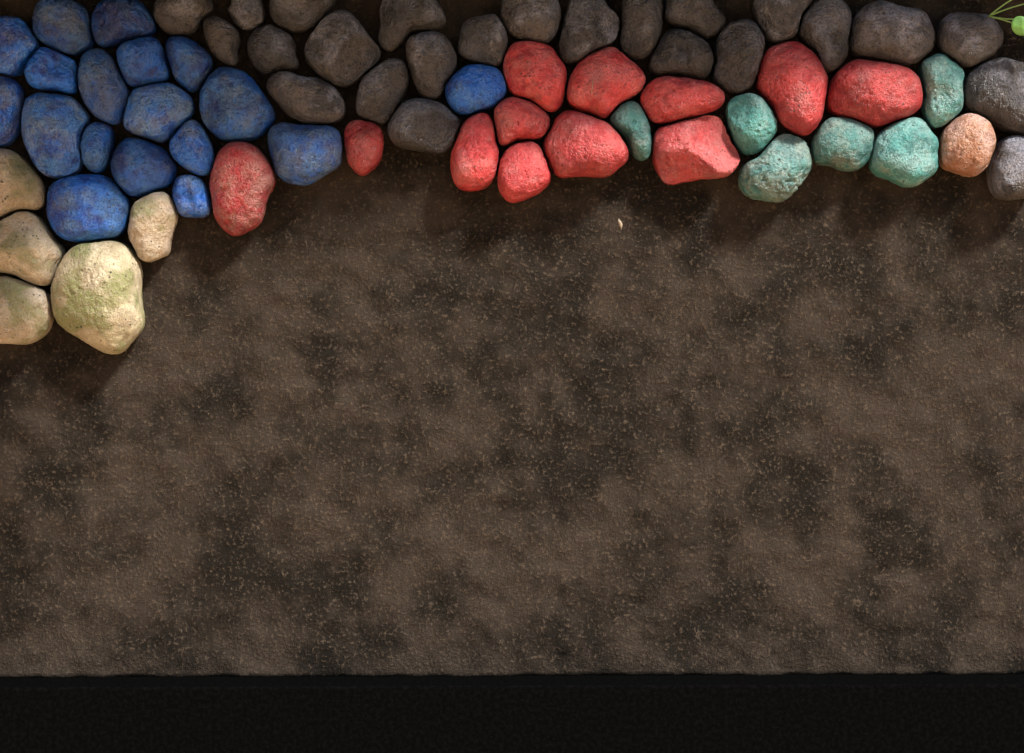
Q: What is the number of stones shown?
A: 66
